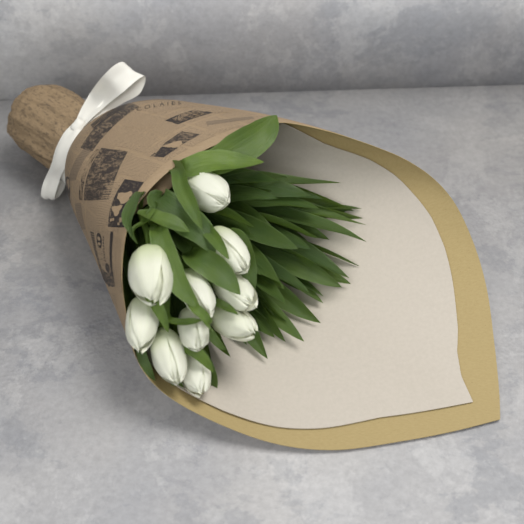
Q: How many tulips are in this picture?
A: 10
